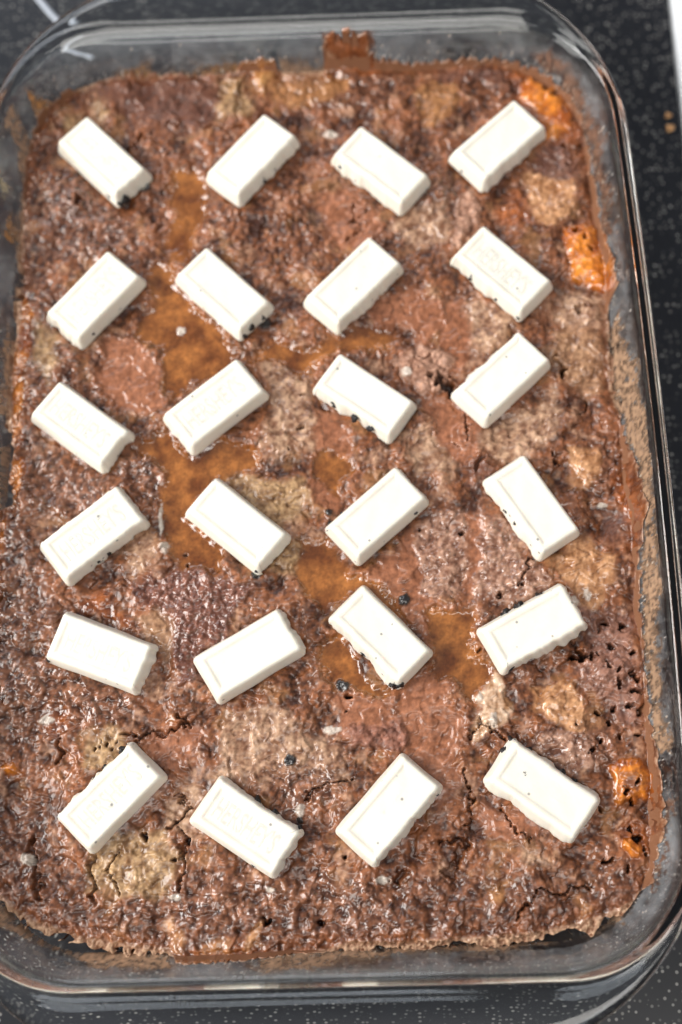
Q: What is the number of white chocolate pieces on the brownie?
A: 24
